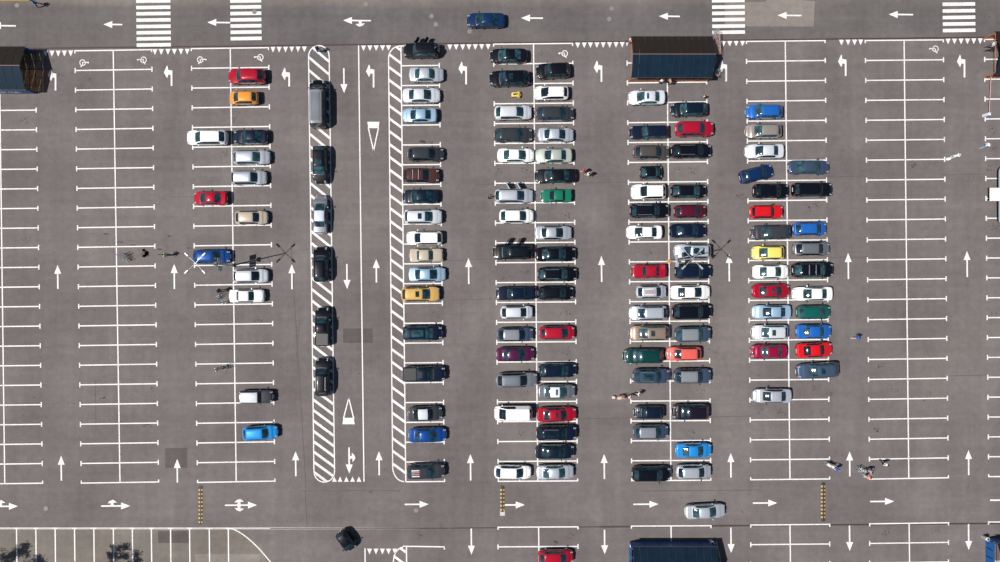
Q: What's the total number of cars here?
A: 129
